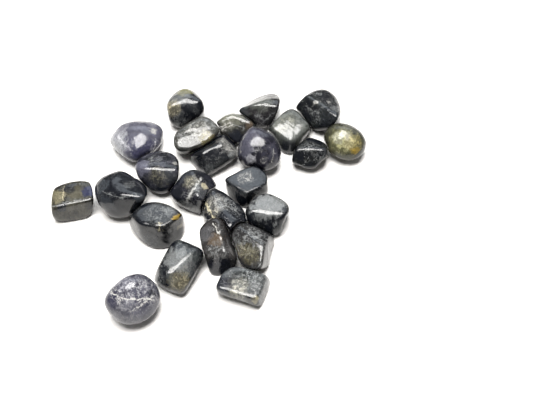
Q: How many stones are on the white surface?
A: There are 24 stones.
